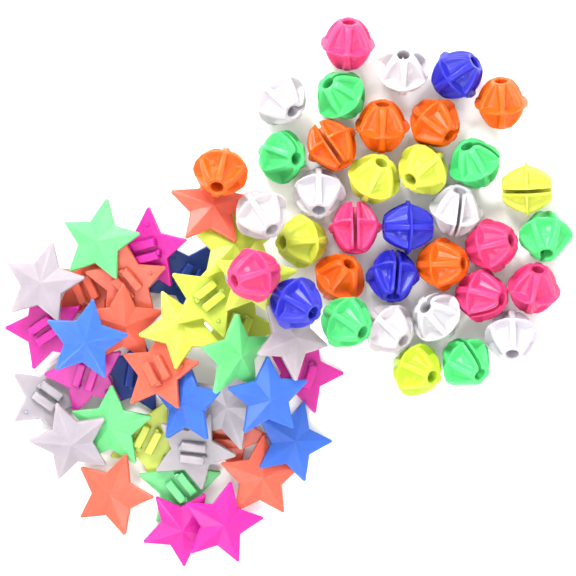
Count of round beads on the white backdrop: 36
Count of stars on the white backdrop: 36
